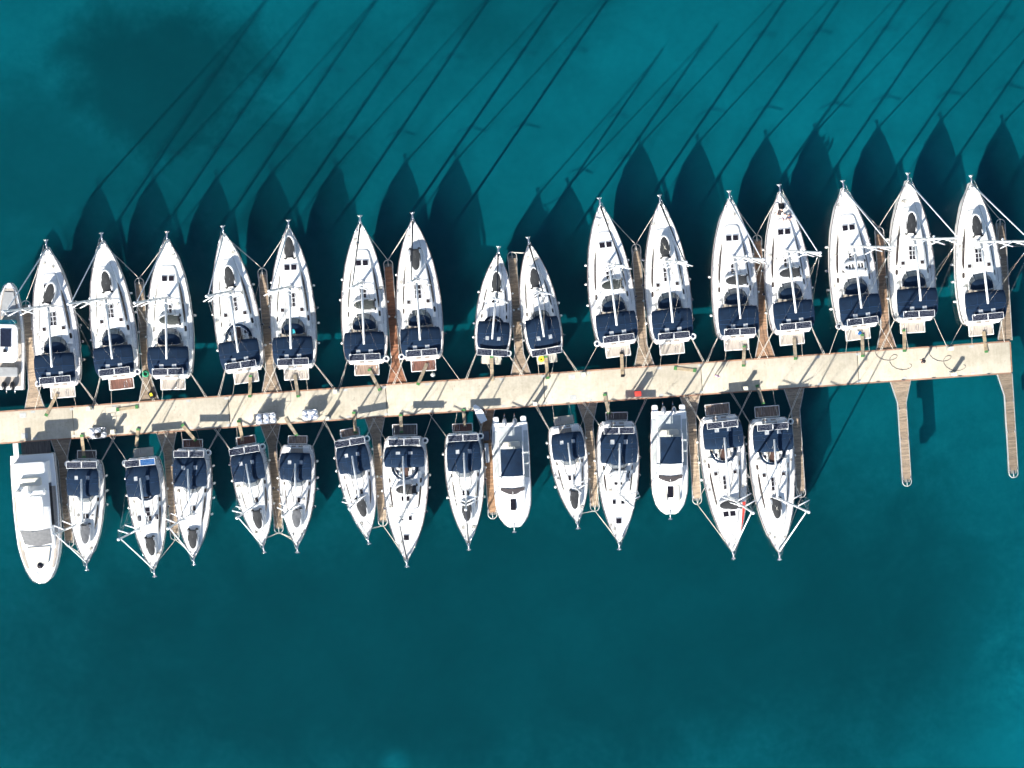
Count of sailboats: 28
